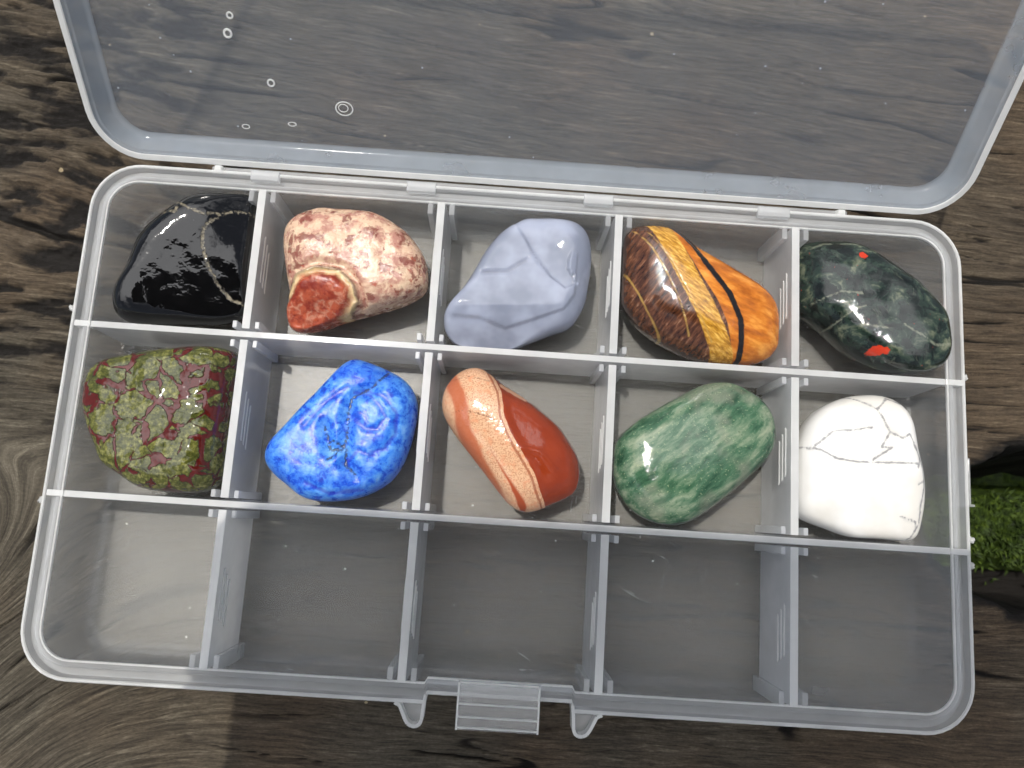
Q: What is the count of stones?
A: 10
